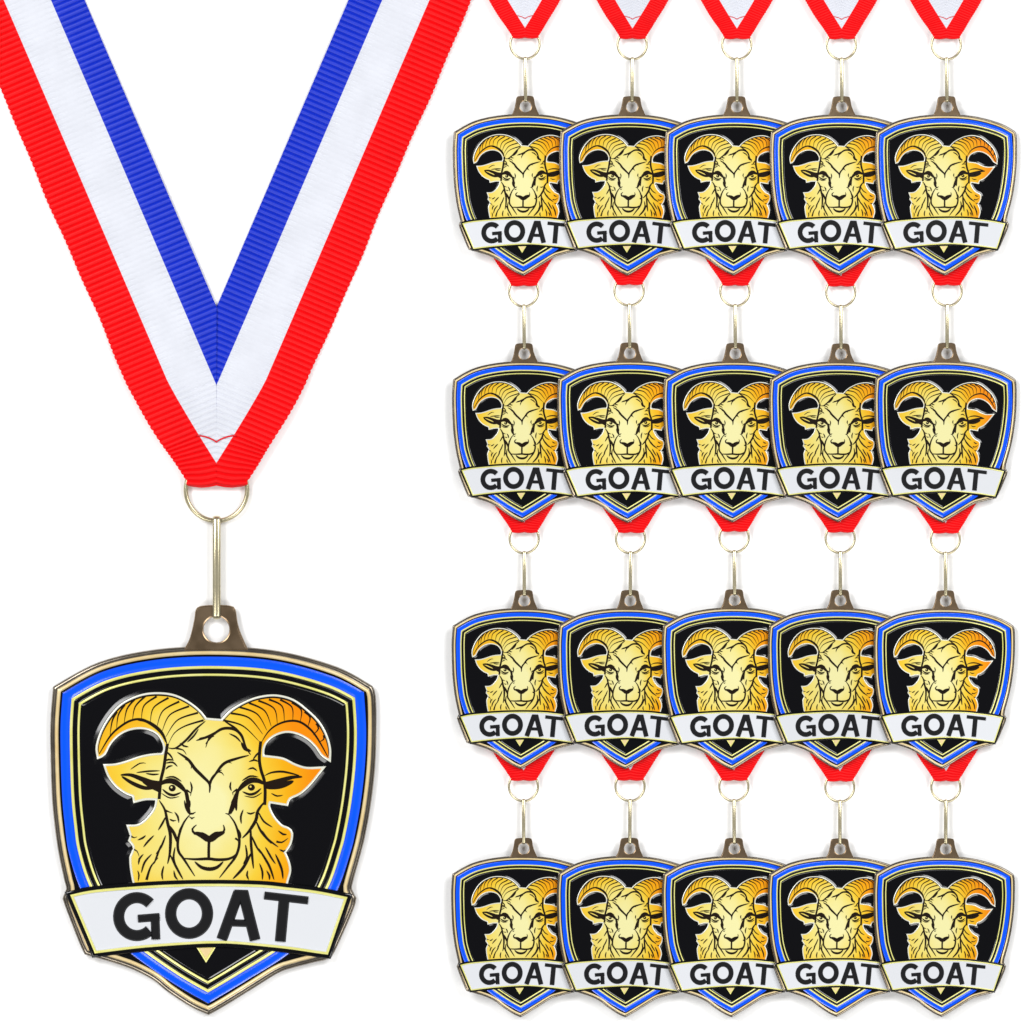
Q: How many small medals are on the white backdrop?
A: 20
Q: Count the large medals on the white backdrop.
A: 1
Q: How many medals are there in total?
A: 21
